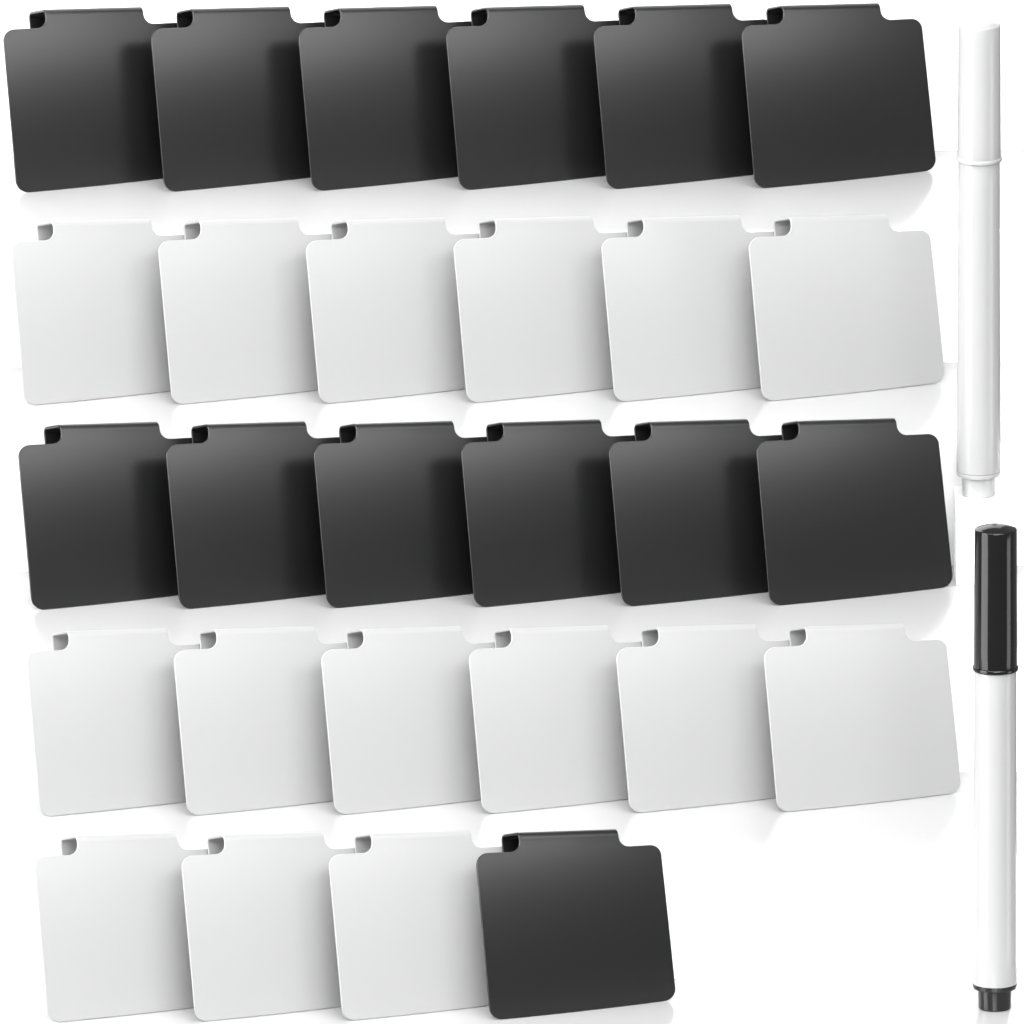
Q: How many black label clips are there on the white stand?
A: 13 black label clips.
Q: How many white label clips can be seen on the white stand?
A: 15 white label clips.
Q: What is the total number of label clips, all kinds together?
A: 28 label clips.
